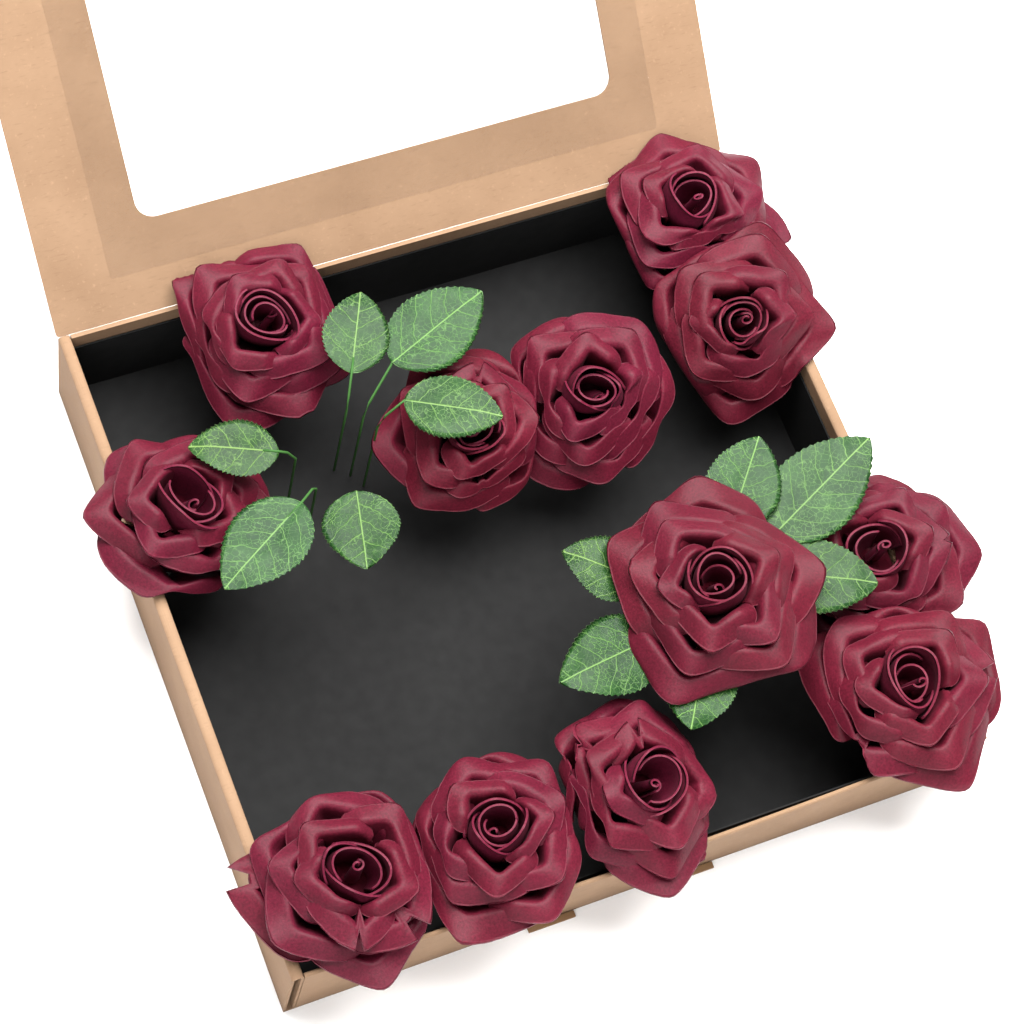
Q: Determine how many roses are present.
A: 12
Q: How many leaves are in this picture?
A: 12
